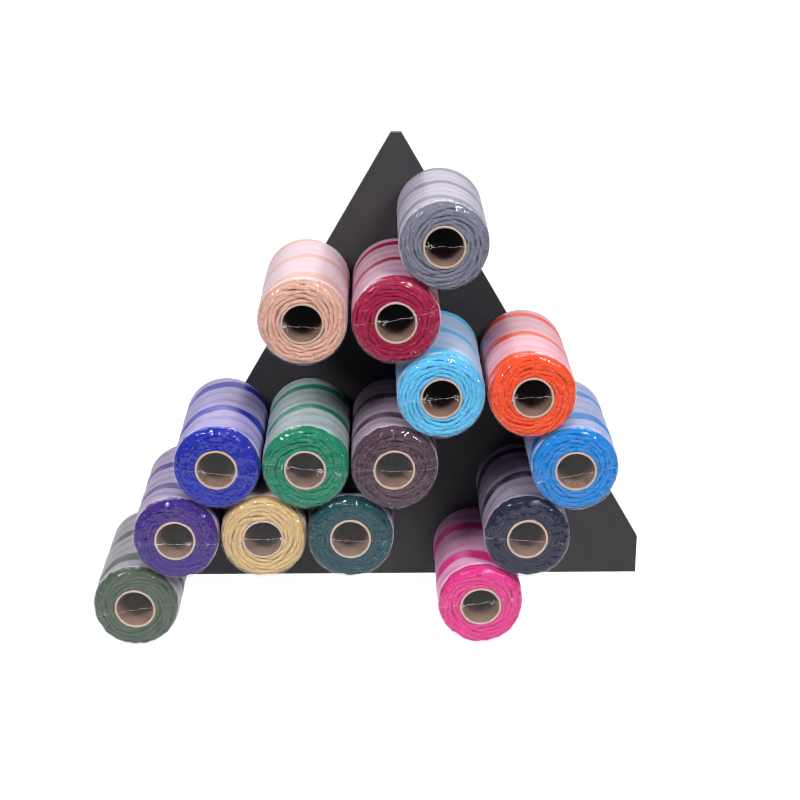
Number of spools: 15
